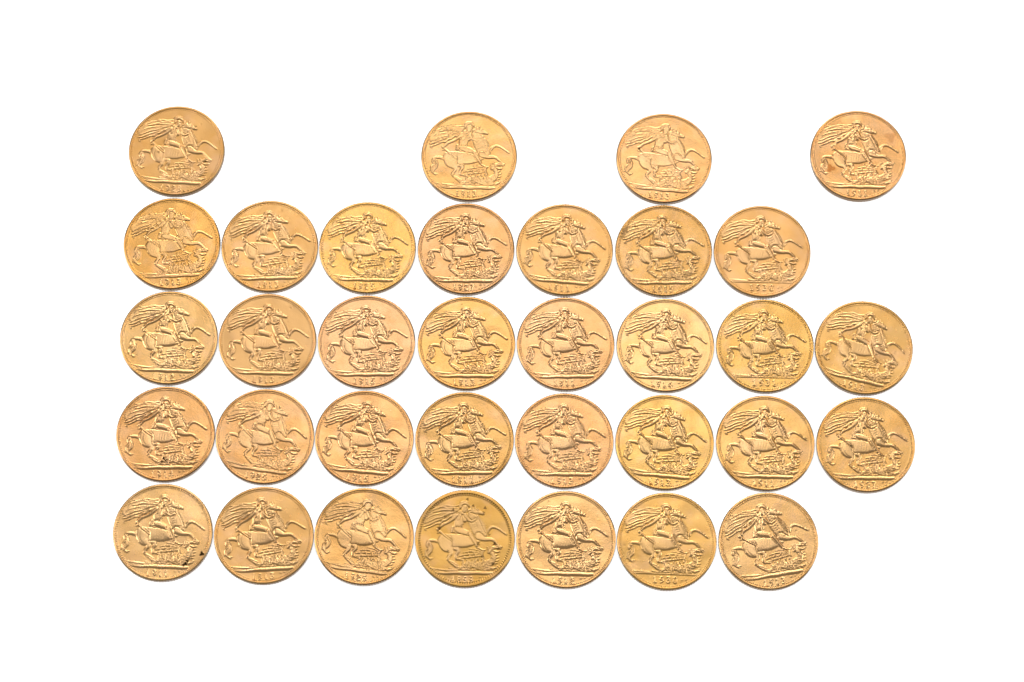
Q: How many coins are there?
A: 34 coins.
